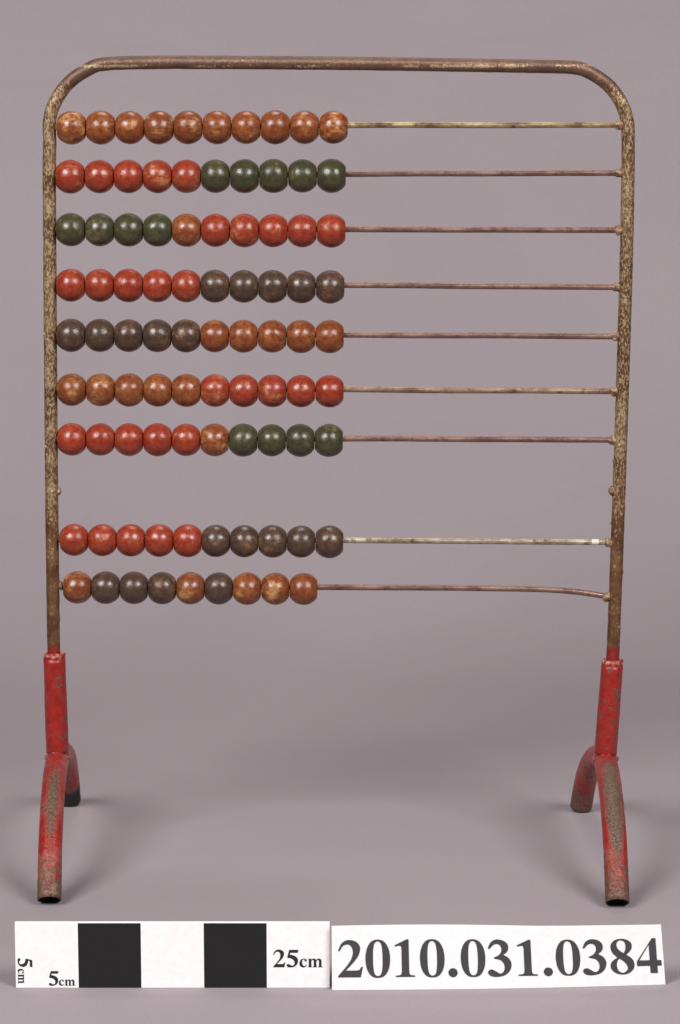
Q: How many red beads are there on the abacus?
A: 30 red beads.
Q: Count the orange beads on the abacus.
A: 27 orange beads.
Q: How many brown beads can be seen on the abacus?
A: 19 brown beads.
